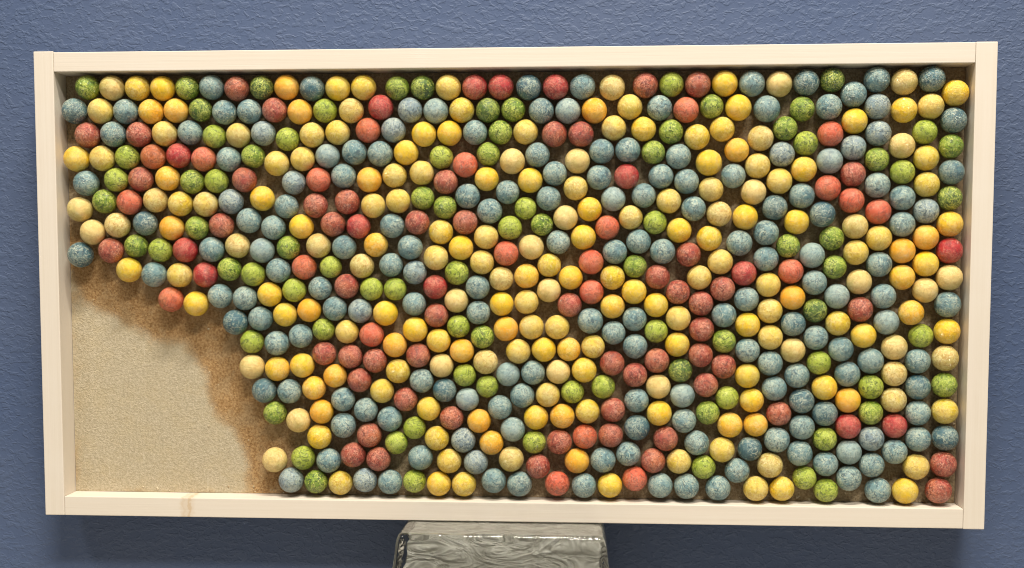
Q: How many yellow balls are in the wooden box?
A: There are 197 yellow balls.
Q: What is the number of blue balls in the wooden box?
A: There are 171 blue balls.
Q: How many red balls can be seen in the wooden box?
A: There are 90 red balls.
